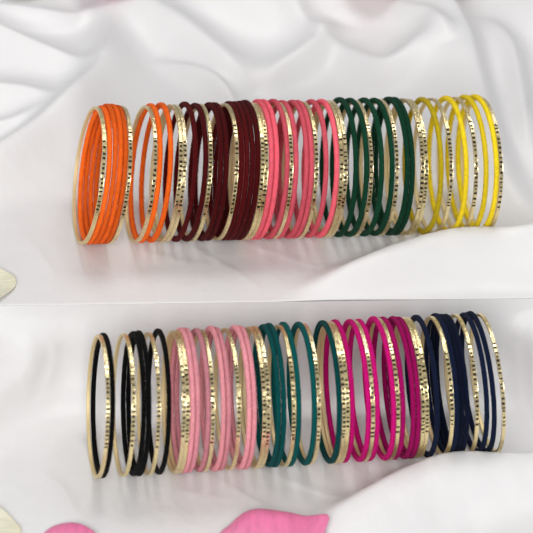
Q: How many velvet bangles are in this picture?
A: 61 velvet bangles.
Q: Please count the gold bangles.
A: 40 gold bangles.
